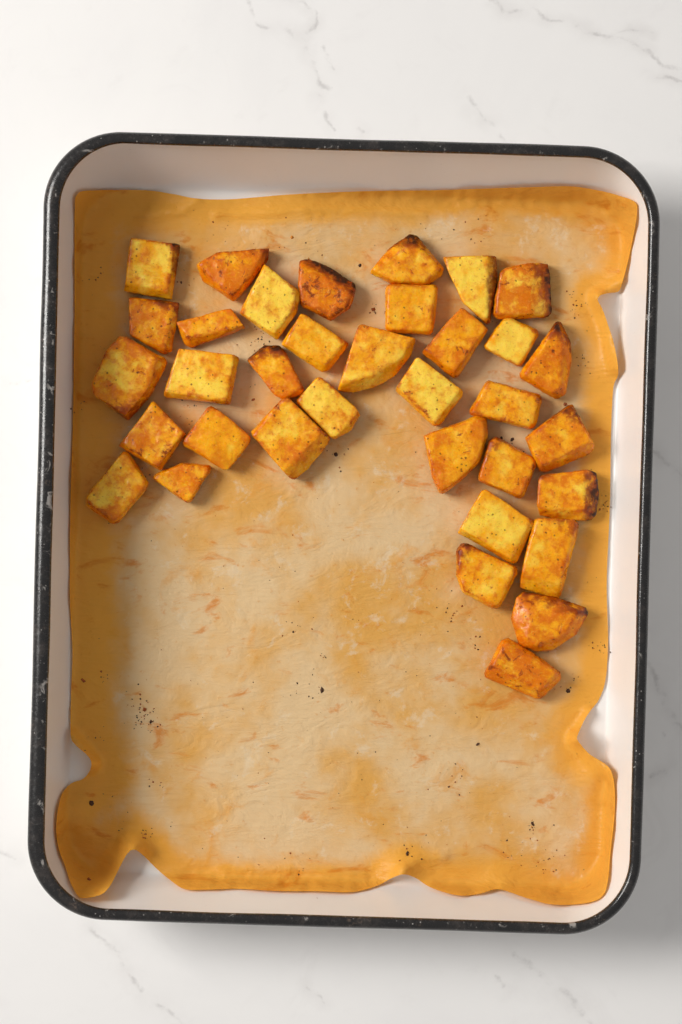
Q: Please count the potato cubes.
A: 35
